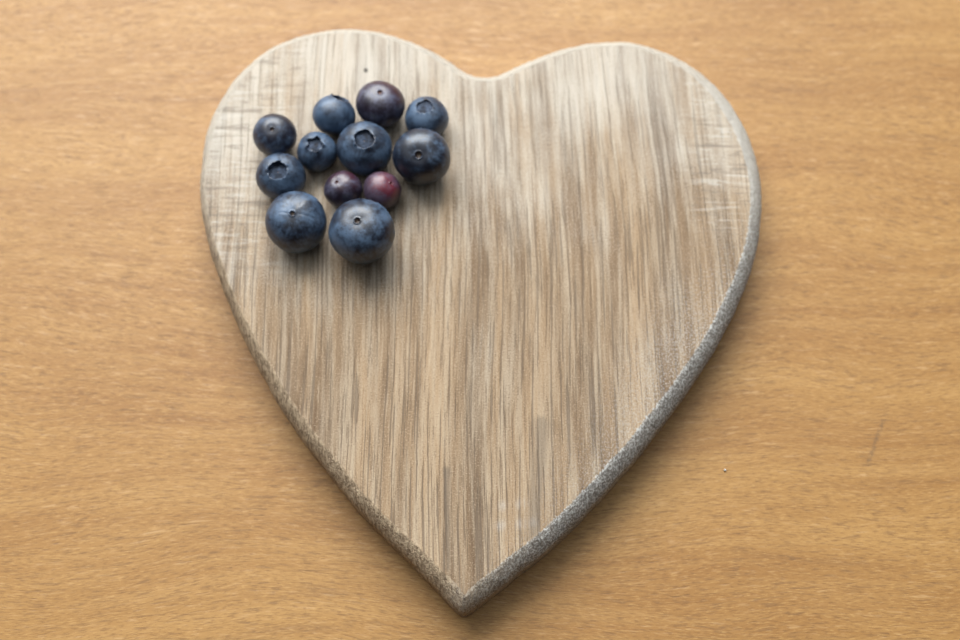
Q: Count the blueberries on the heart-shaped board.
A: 12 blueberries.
